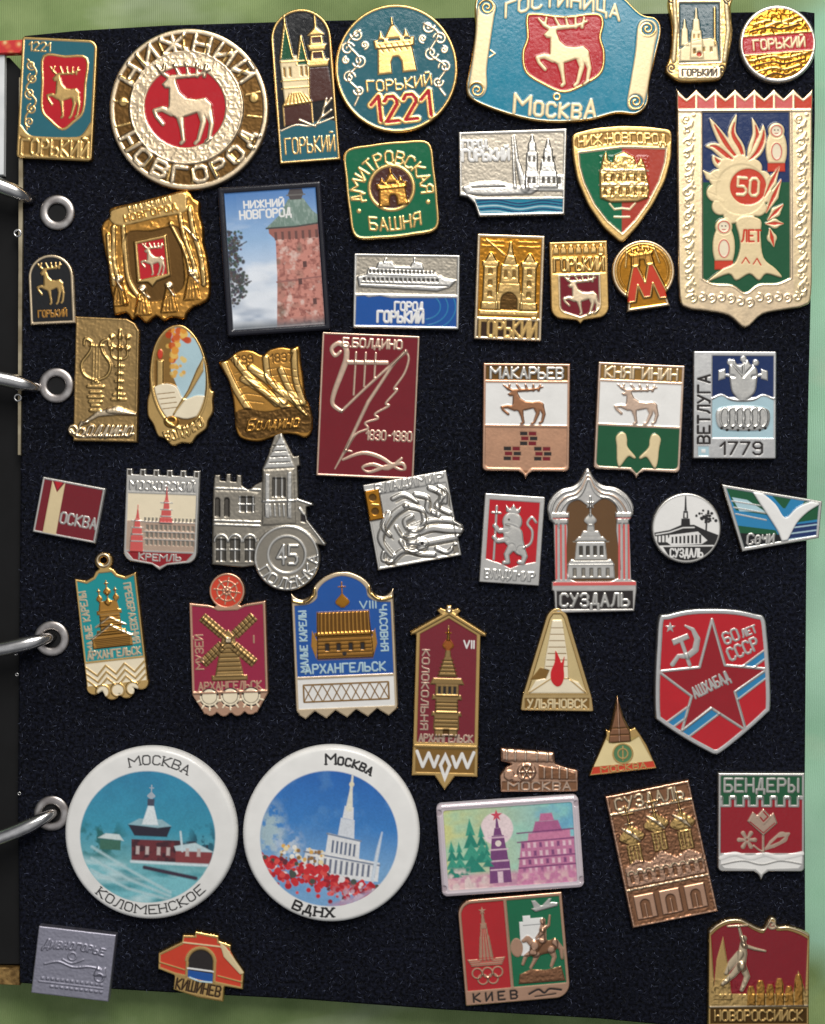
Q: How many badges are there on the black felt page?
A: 50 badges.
